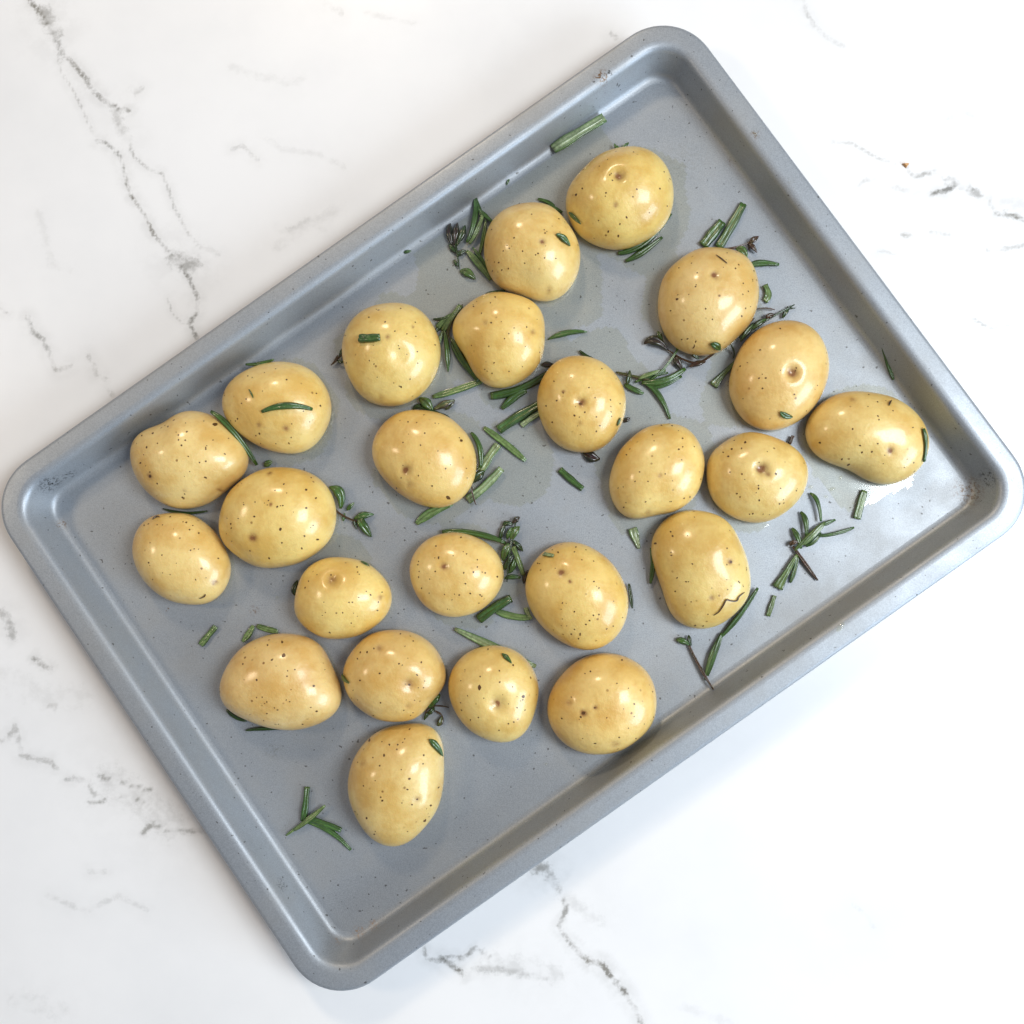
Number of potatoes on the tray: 24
